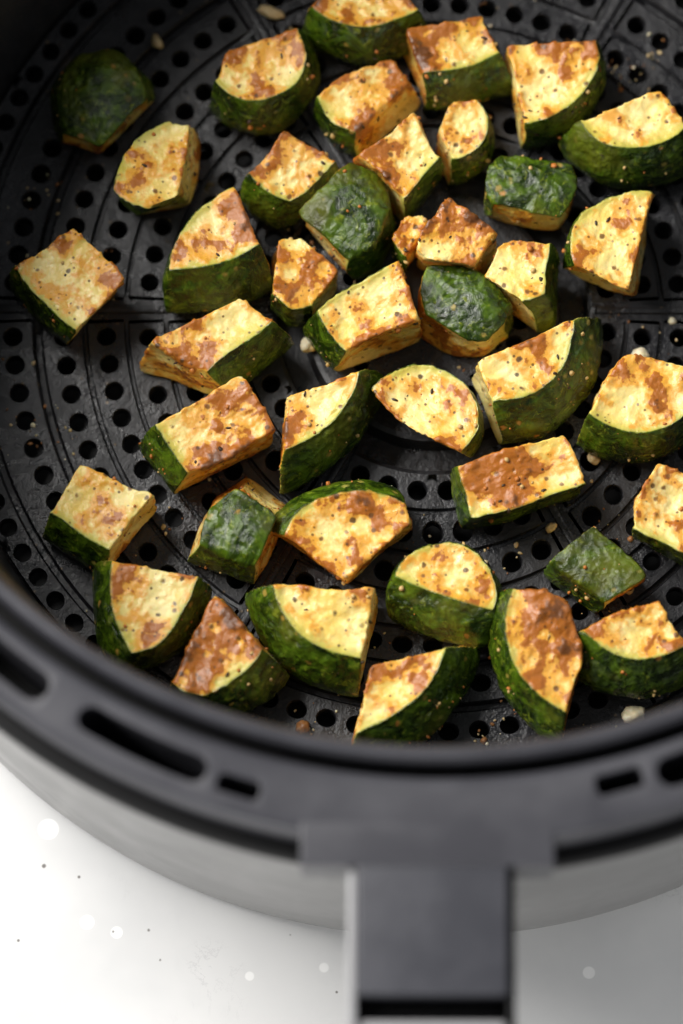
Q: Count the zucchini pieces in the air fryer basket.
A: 41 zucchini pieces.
